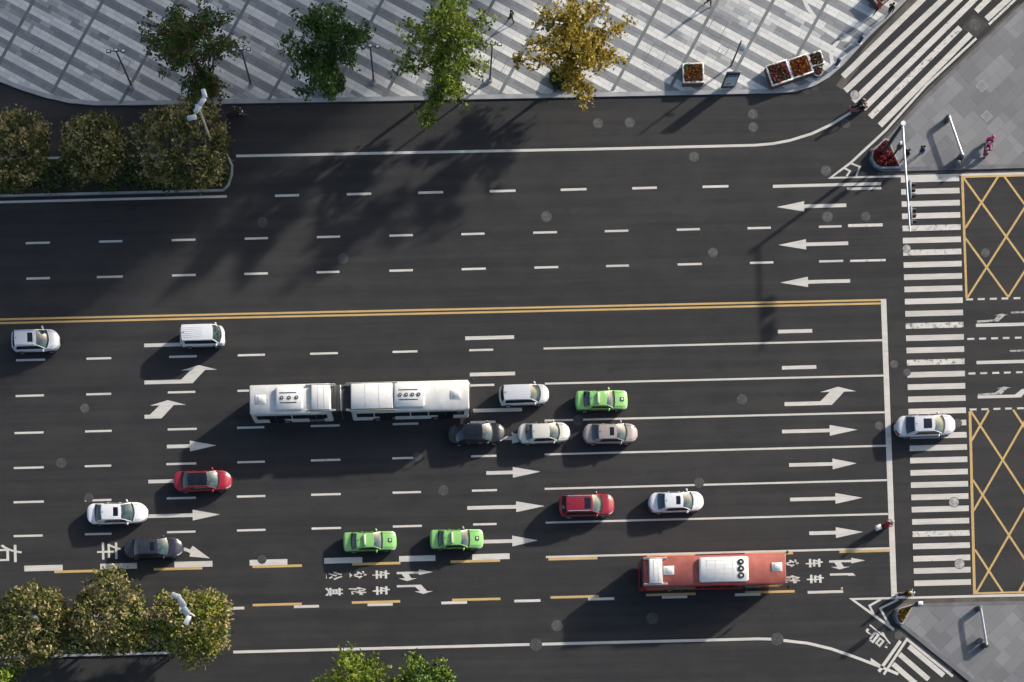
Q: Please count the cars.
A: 15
